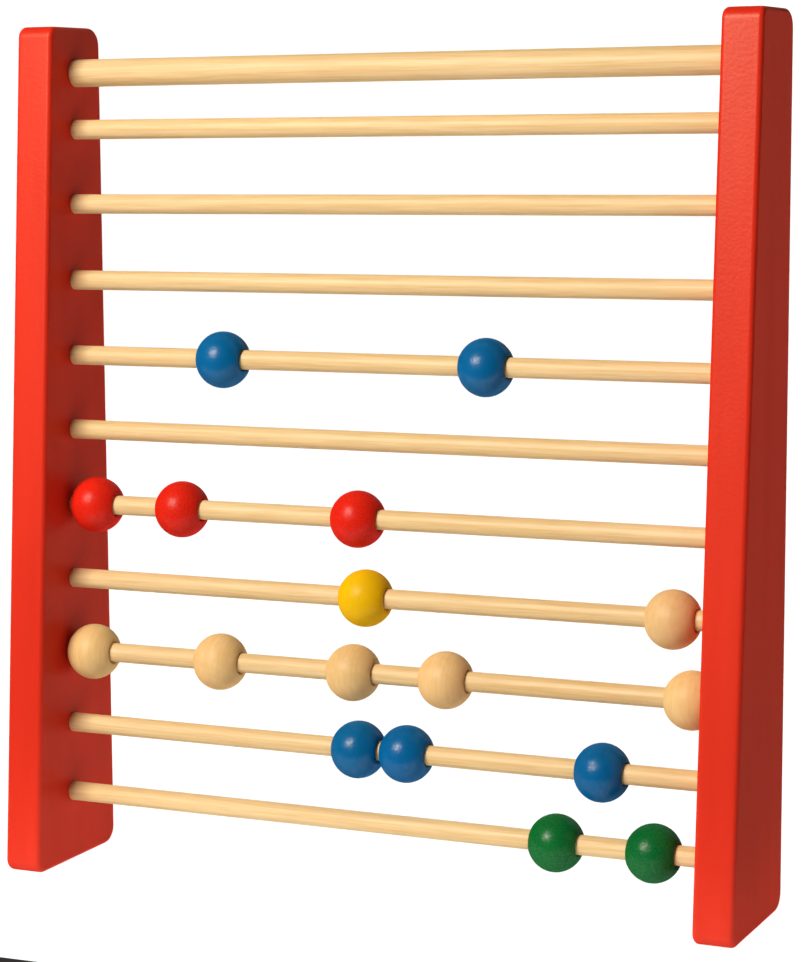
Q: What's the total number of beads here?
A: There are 17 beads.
